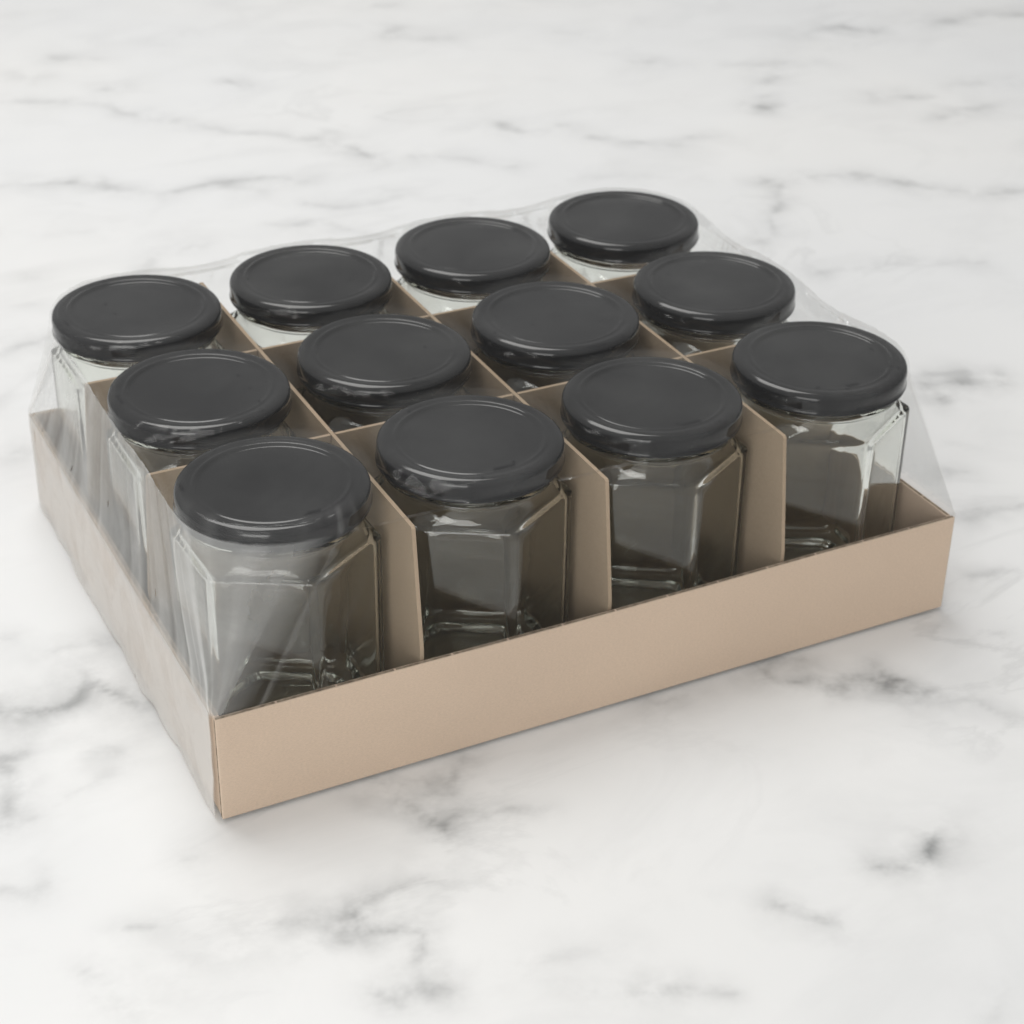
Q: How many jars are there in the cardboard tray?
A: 12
